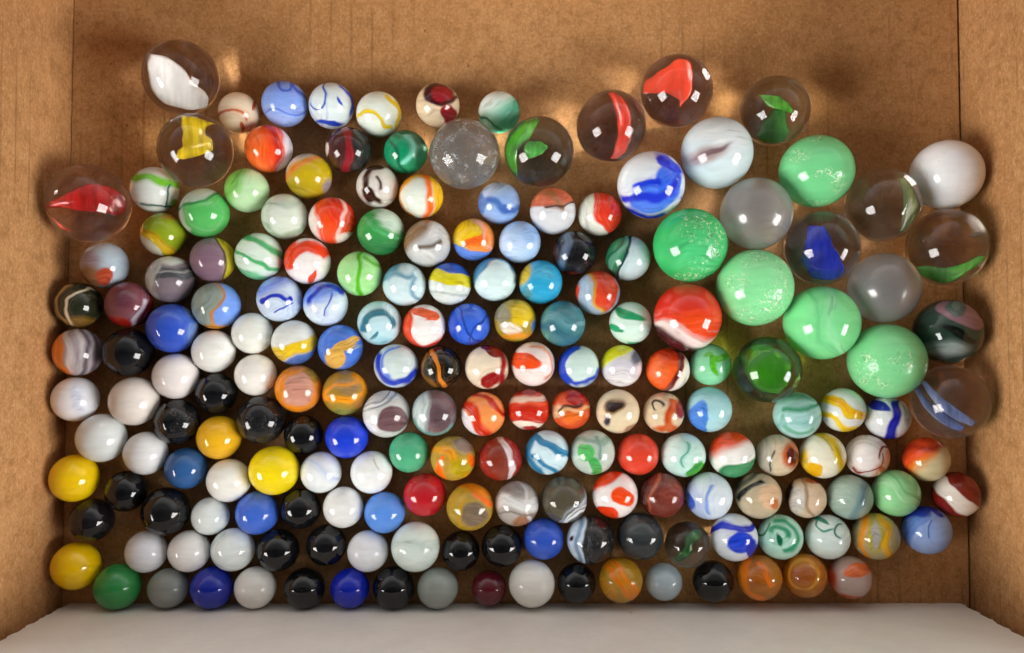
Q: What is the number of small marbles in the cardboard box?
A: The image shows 163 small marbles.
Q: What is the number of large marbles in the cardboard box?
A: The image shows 25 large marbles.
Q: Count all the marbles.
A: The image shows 188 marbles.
